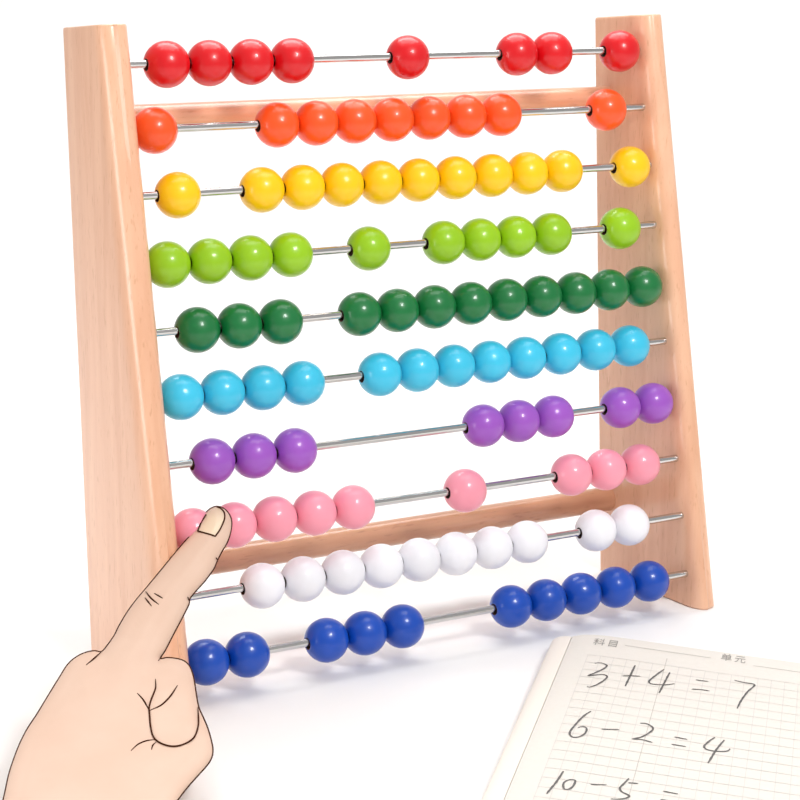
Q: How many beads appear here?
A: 99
